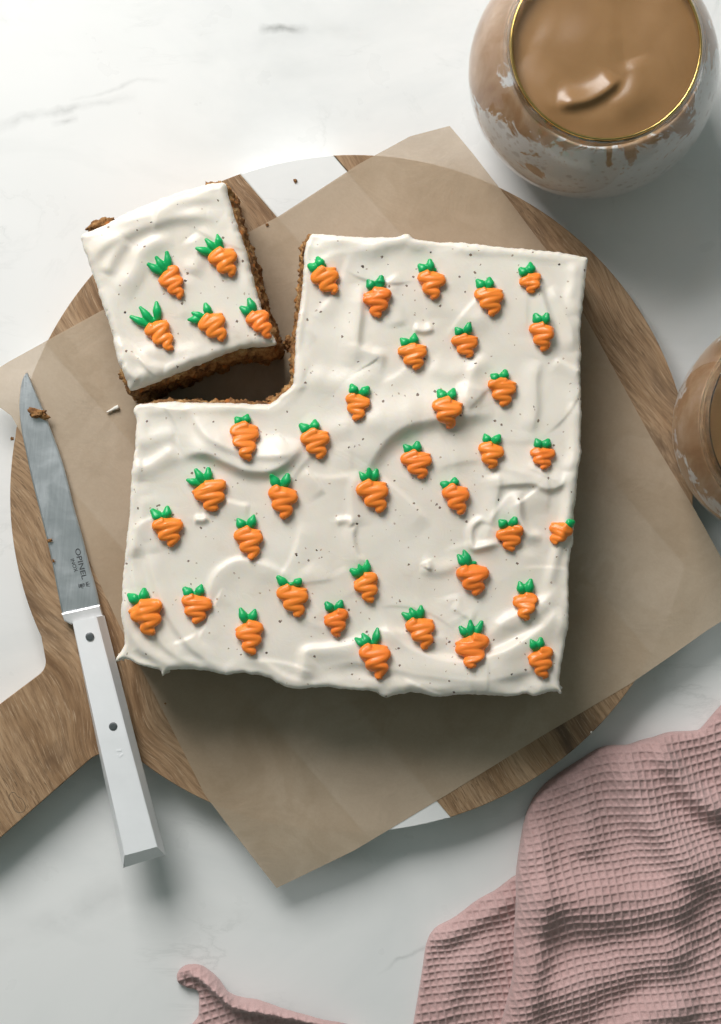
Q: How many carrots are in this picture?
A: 41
